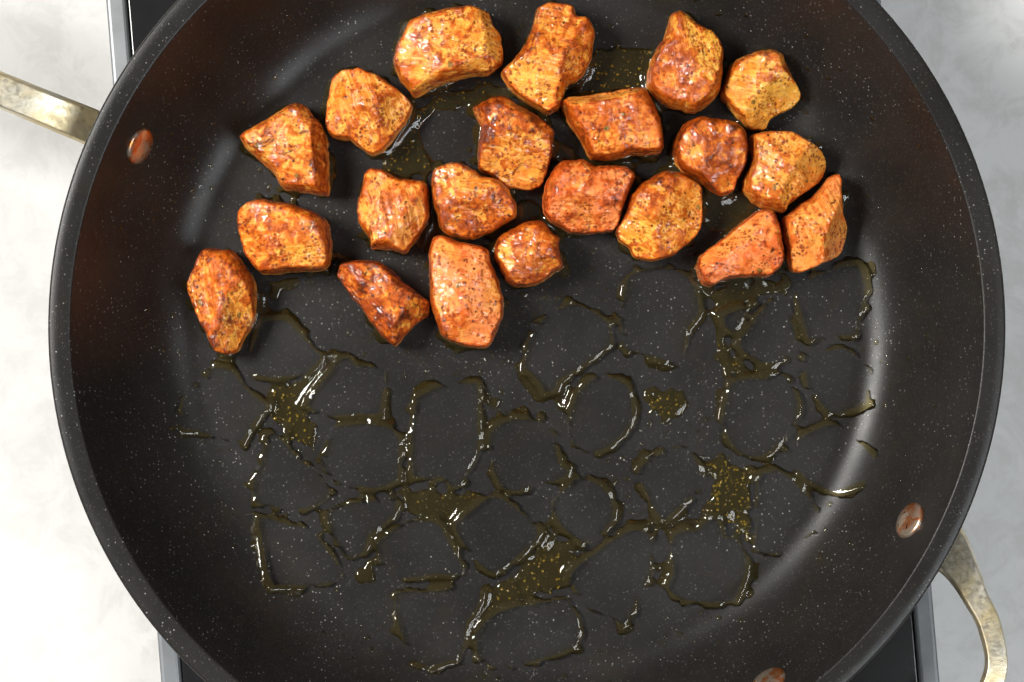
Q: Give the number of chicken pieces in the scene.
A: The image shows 21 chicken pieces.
